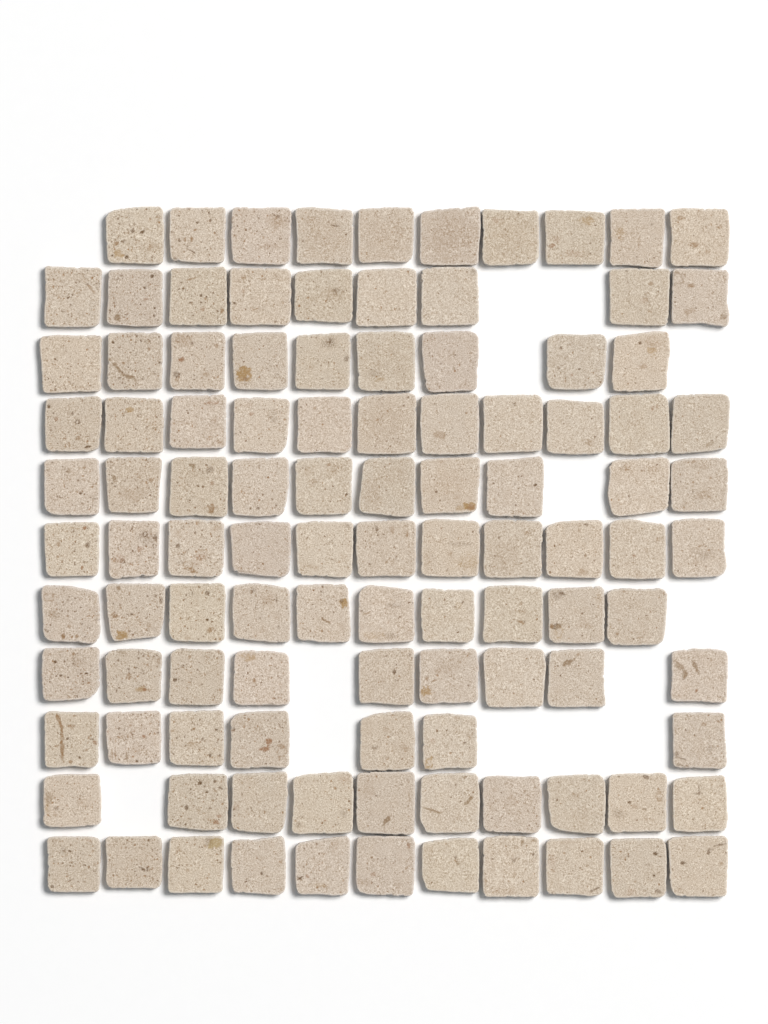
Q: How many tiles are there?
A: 107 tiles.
